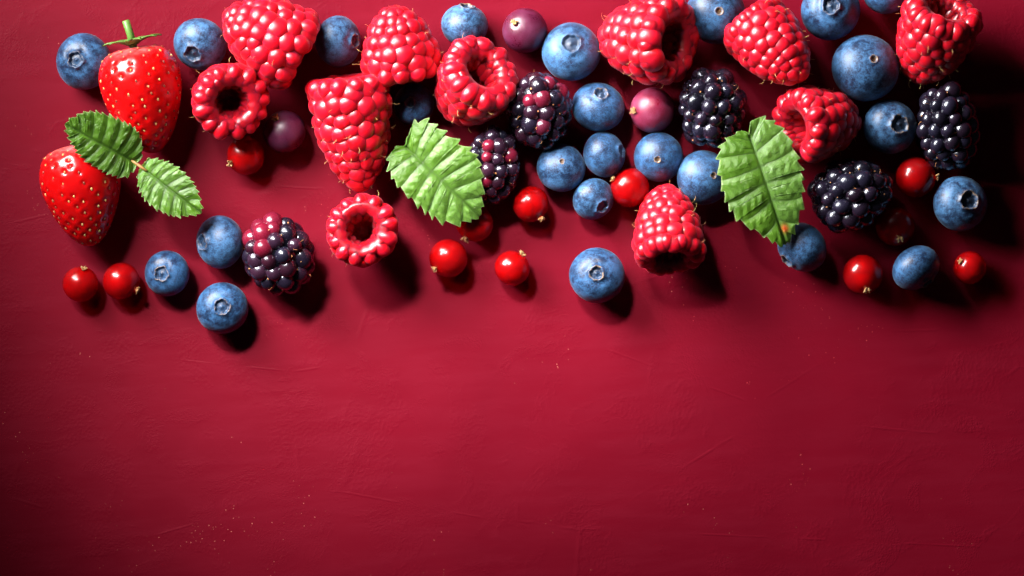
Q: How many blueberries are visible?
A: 24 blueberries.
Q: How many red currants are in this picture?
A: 12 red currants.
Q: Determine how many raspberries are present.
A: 11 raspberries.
